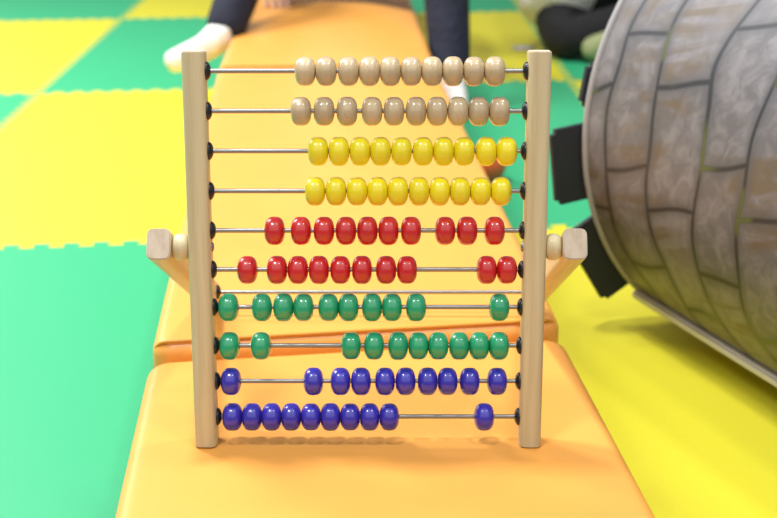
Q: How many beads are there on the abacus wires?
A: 100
